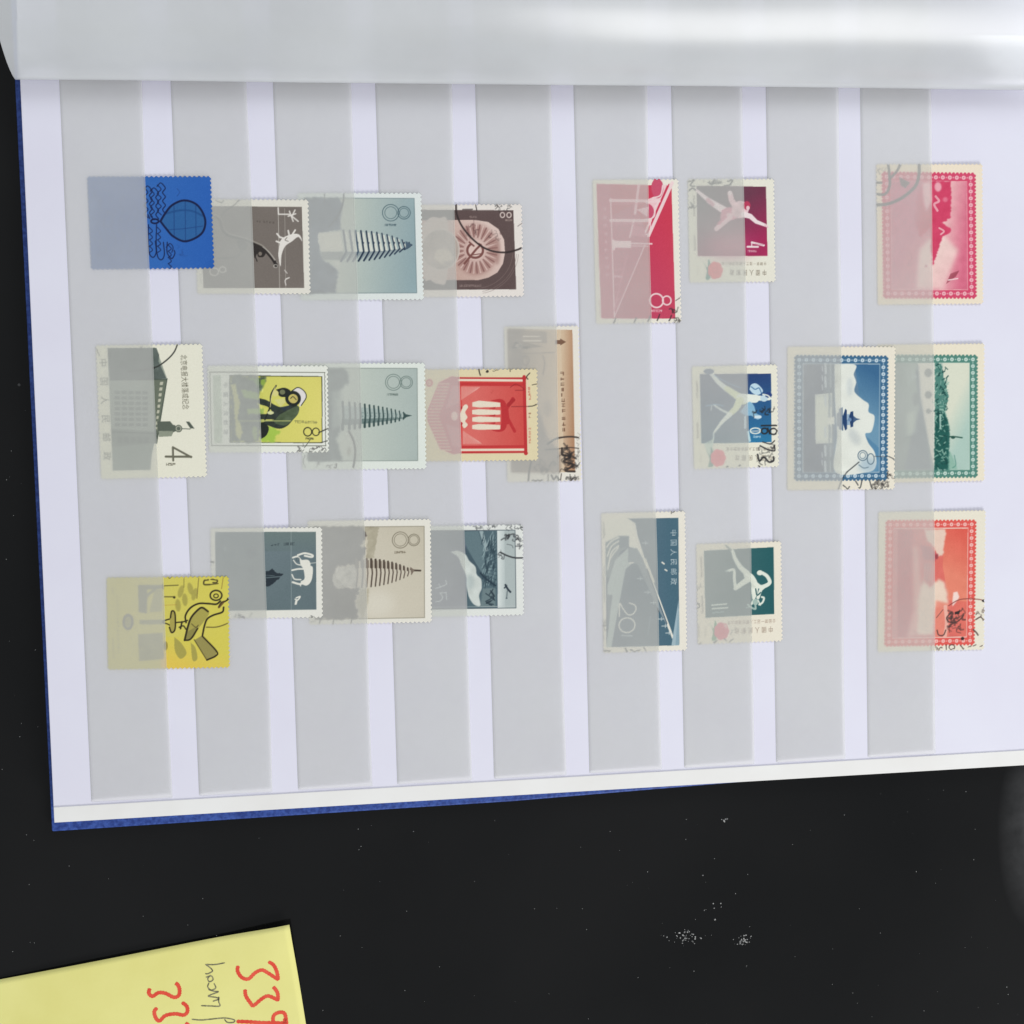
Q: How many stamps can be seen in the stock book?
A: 22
